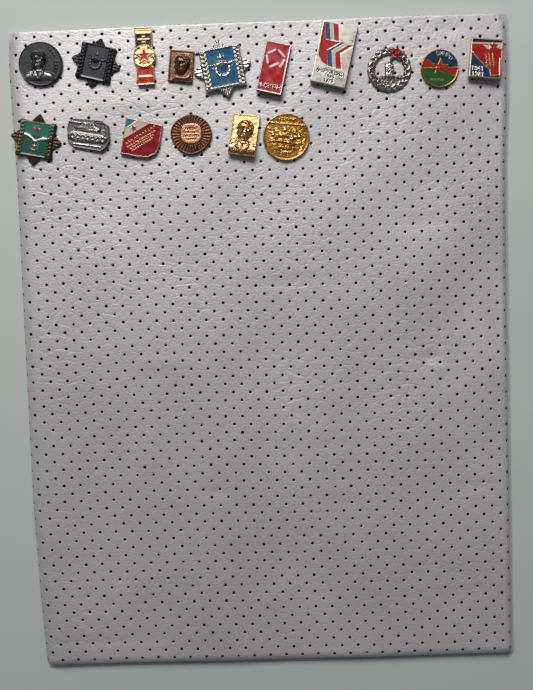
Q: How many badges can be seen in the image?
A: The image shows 16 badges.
